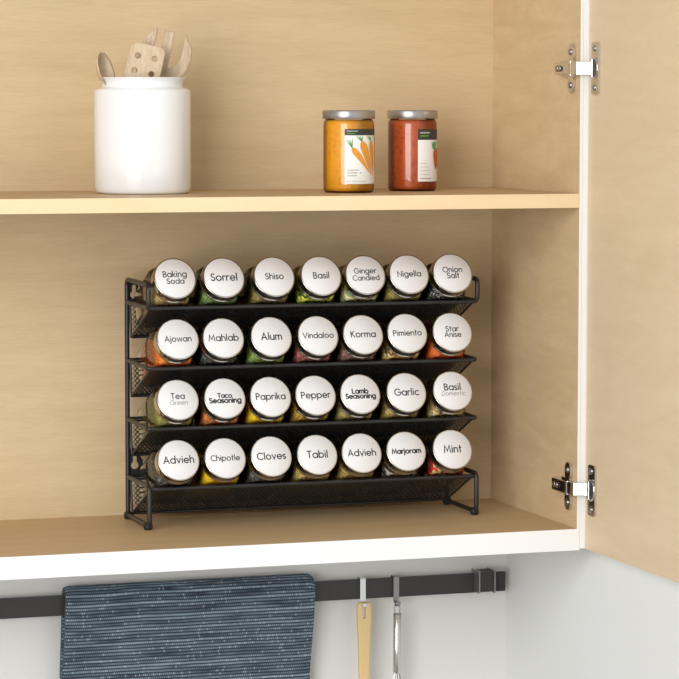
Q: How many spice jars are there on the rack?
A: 28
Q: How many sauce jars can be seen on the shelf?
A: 2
